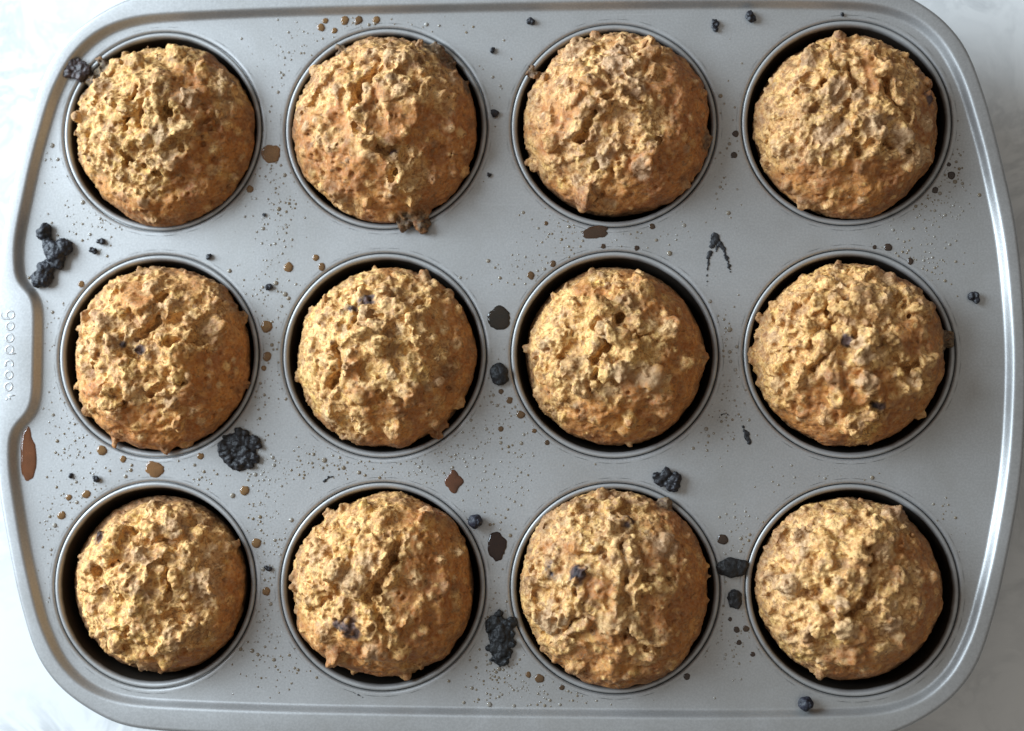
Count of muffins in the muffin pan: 12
